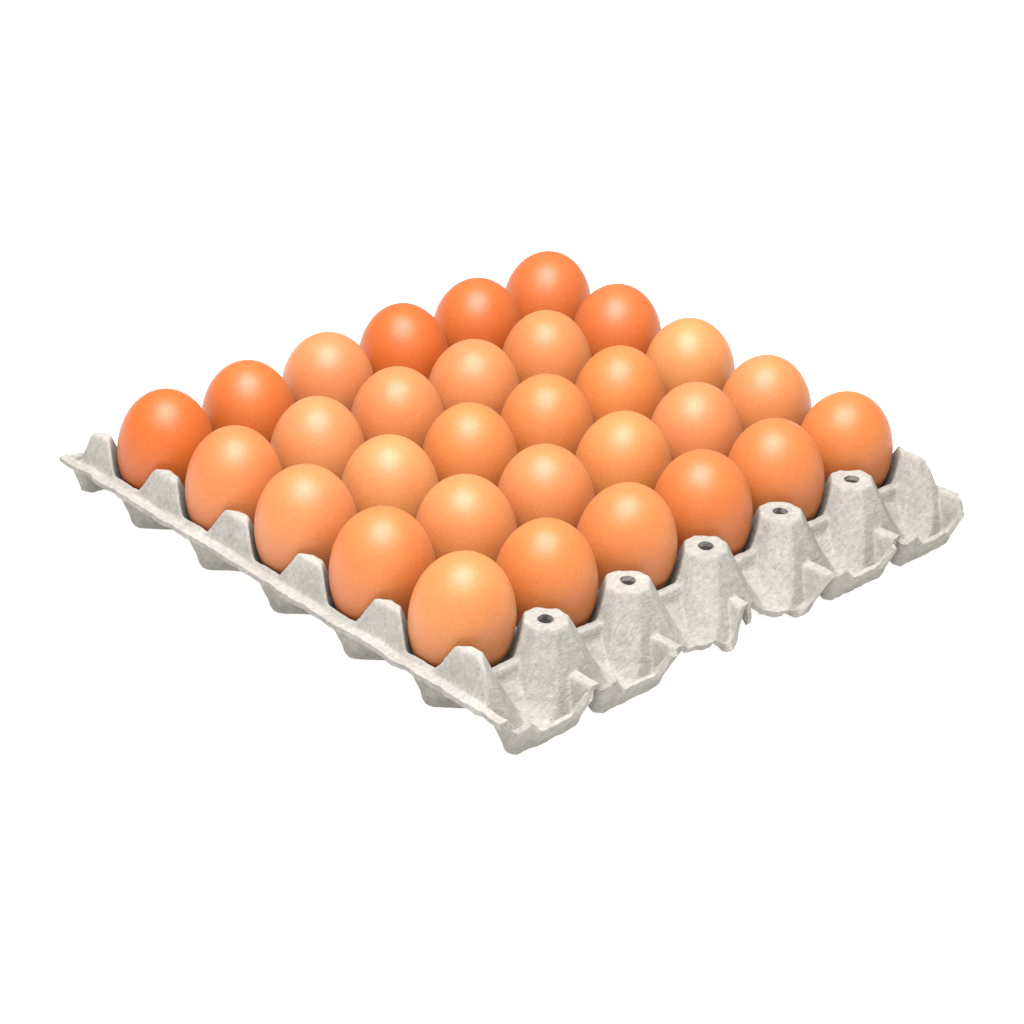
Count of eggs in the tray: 30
